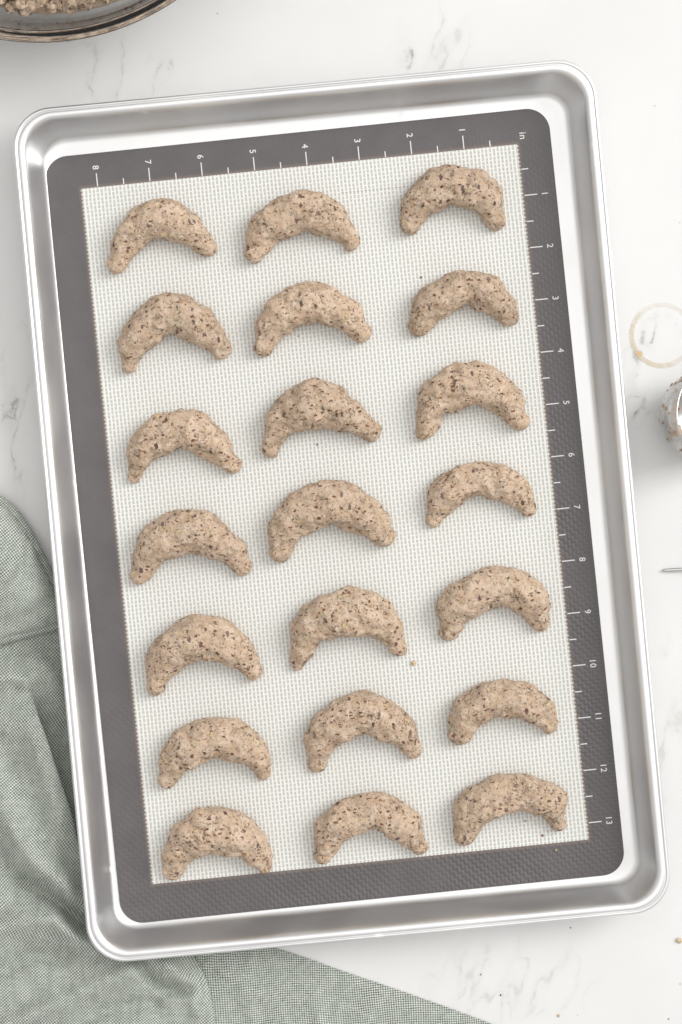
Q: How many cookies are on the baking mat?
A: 21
